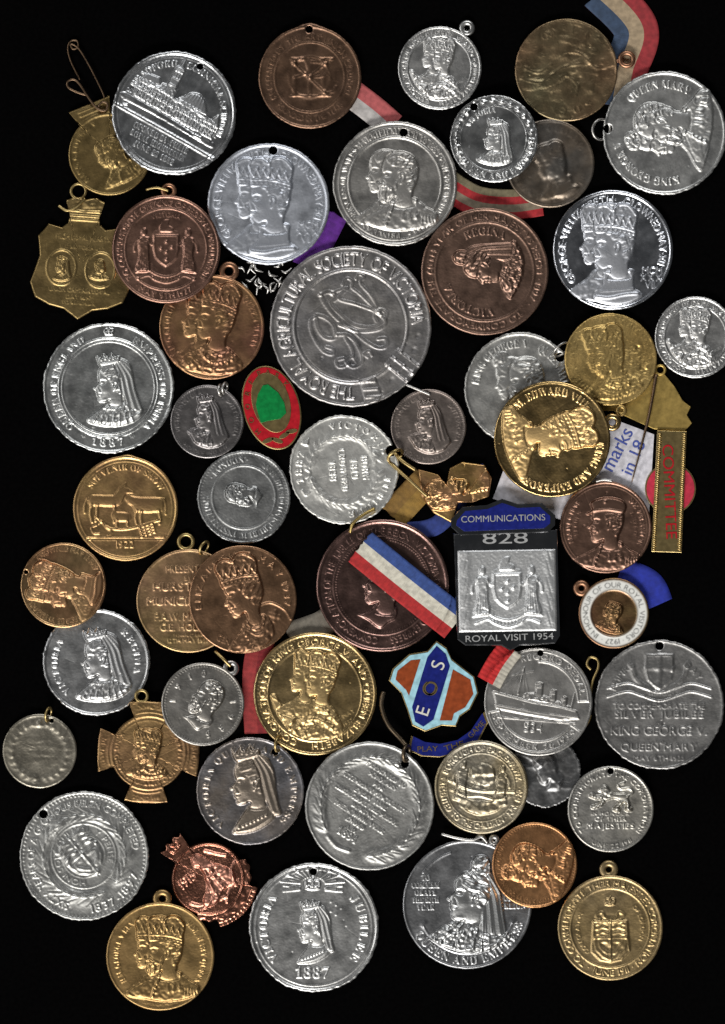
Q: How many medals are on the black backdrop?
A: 51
